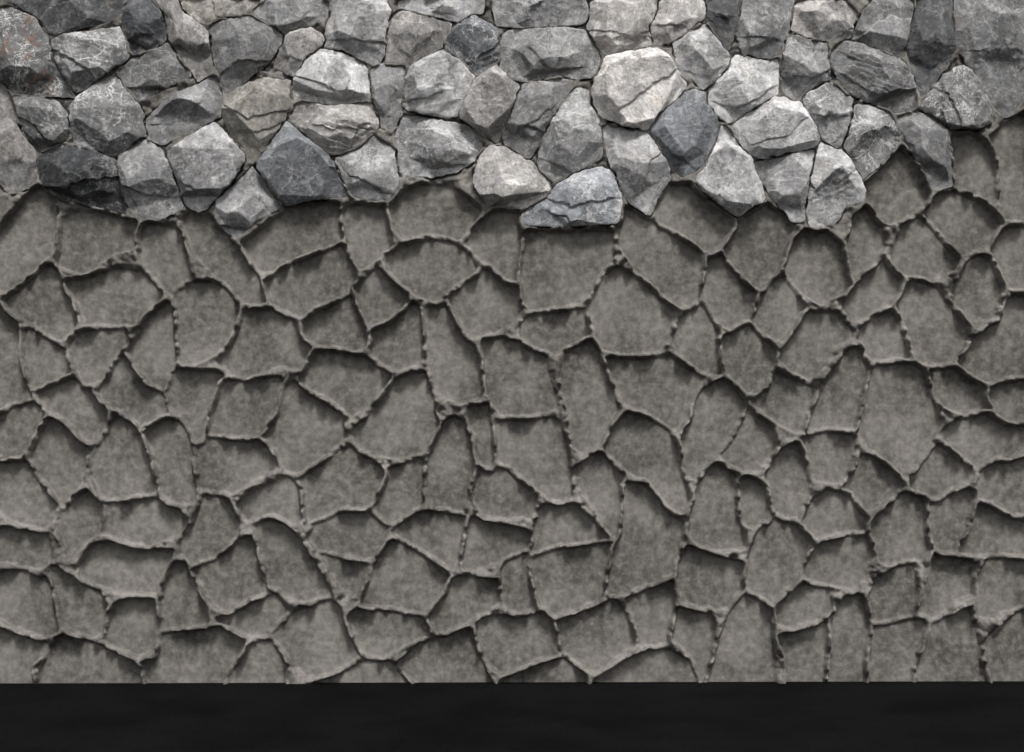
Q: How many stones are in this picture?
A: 60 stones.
